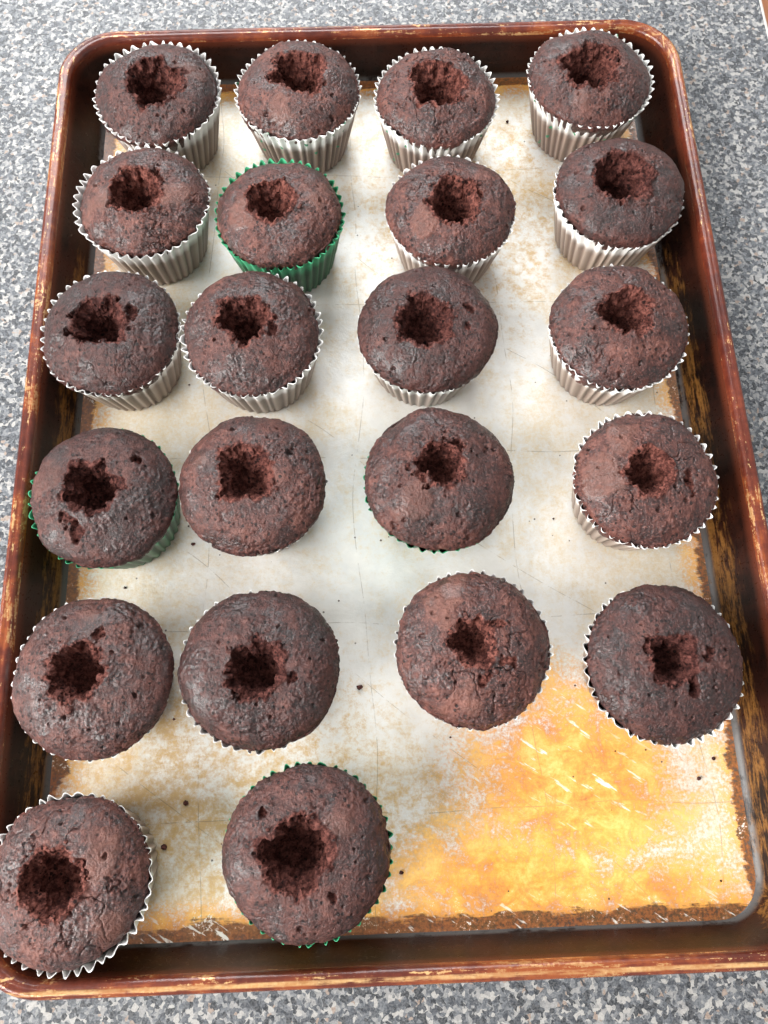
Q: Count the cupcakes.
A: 22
